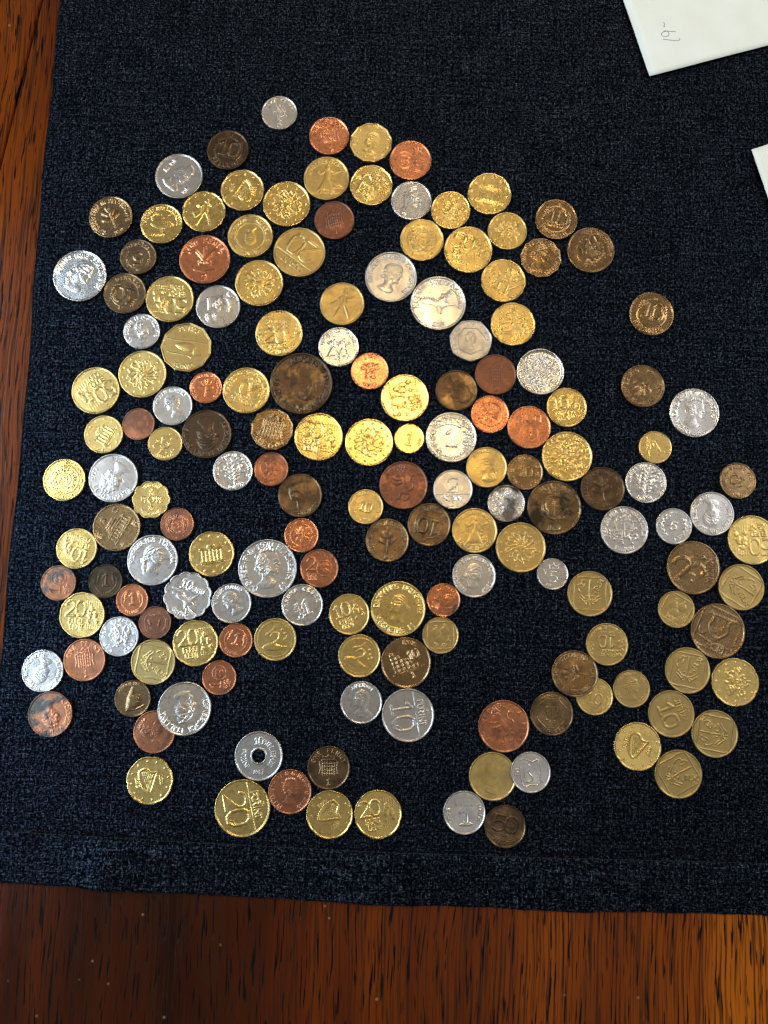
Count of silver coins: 37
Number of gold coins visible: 67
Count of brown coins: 30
